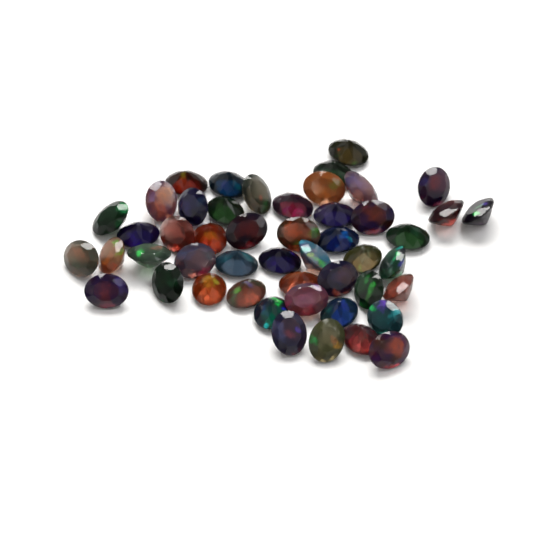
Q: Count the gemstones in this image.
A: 49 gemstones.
